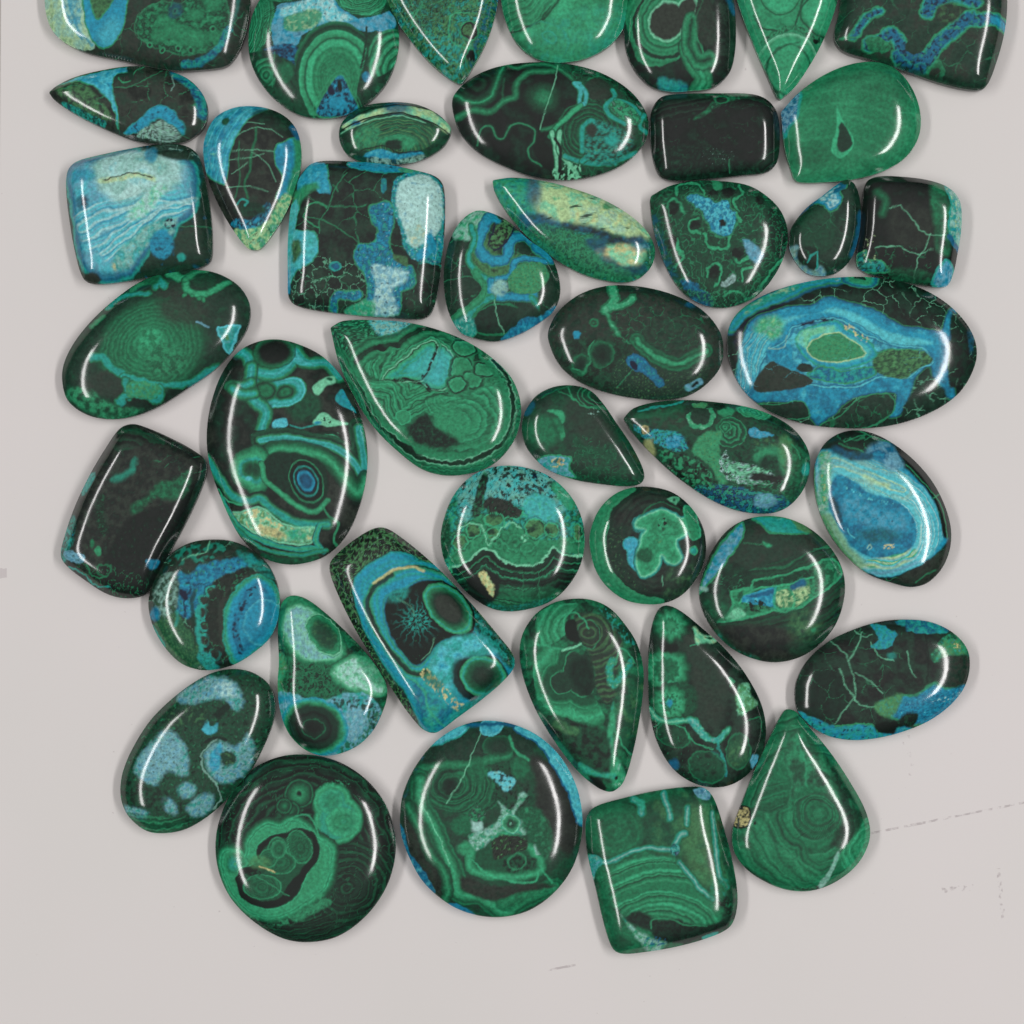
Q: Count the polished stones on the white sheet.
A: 43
